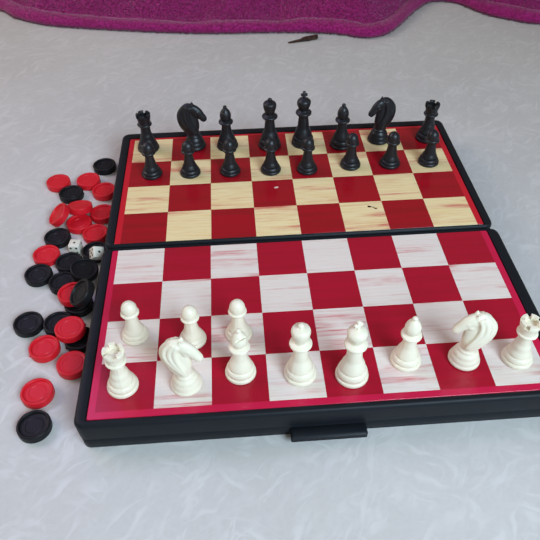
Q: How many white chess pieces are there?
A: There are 11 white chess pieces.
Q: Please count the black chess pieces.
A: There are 16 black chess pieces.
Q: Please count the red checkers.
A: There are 14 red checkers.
